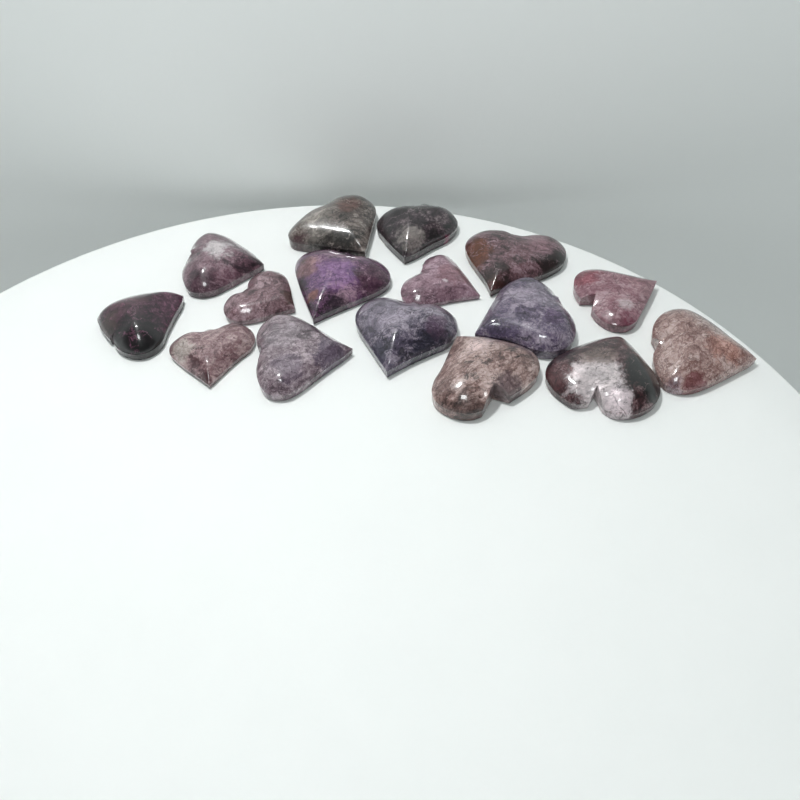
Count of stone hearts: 16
